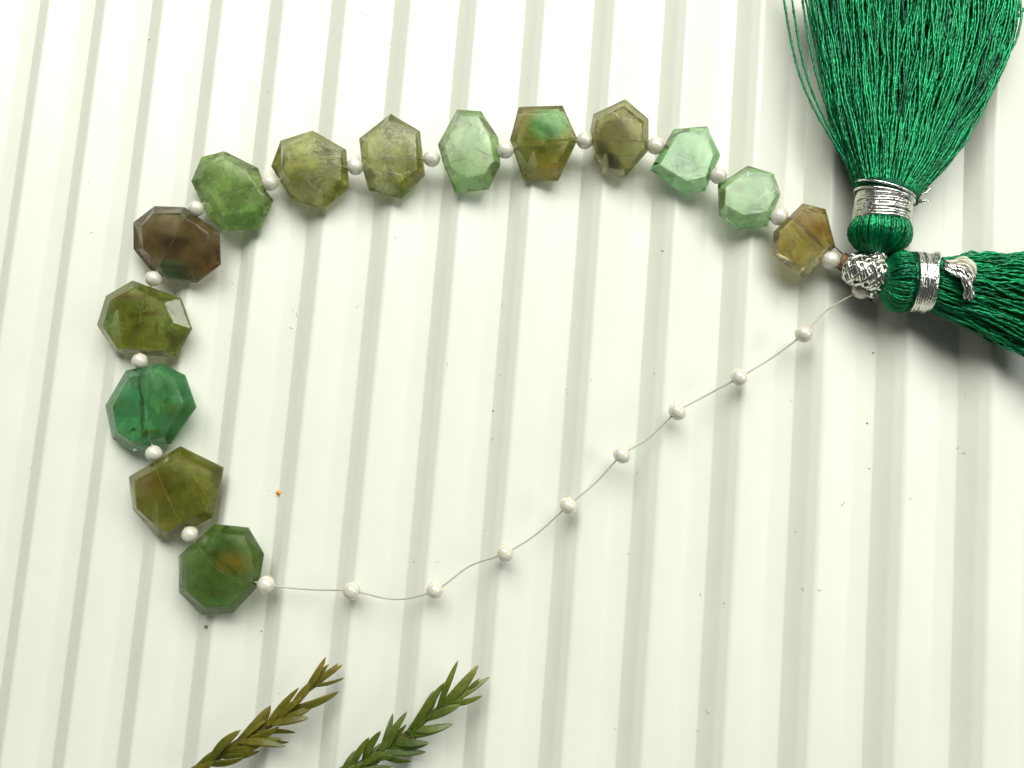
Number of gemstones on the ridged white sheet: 14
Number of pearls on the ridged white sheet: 24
